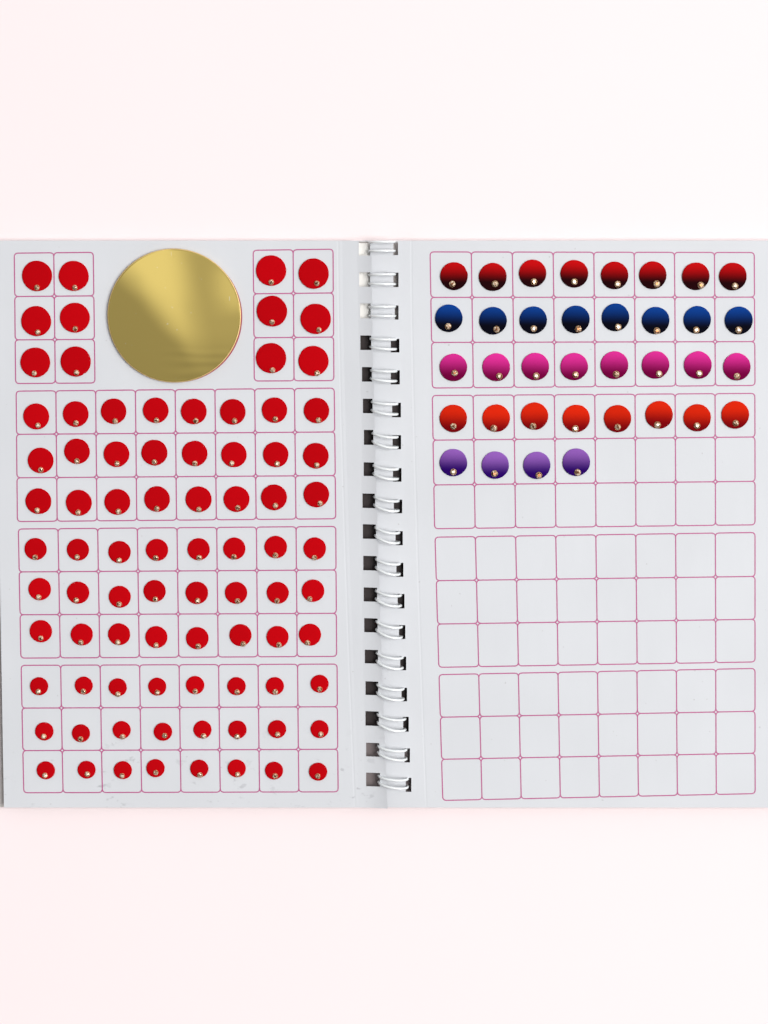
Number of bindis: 120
